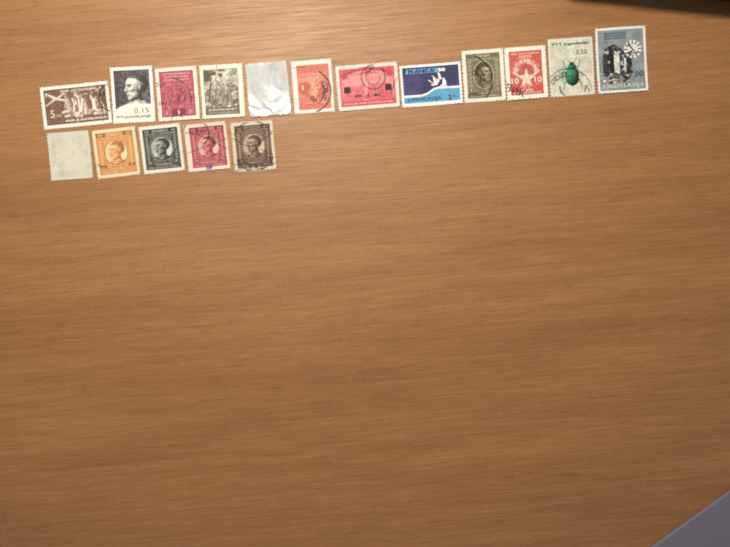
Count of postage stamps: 17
